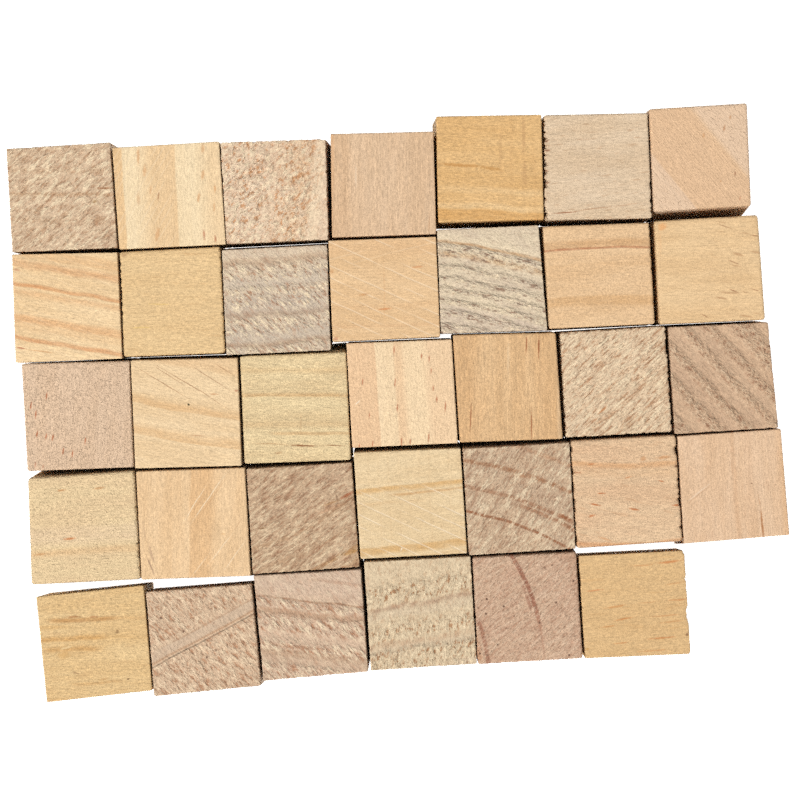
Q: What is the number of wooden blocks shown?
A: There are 34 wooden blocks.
